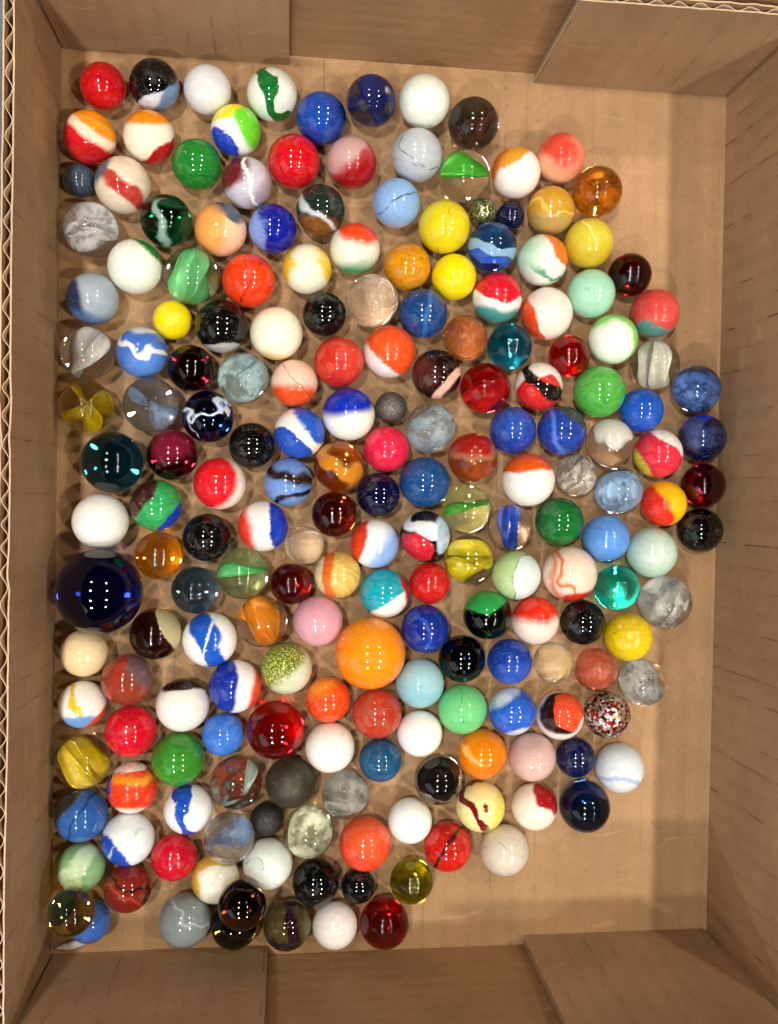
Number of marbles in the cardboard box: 200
